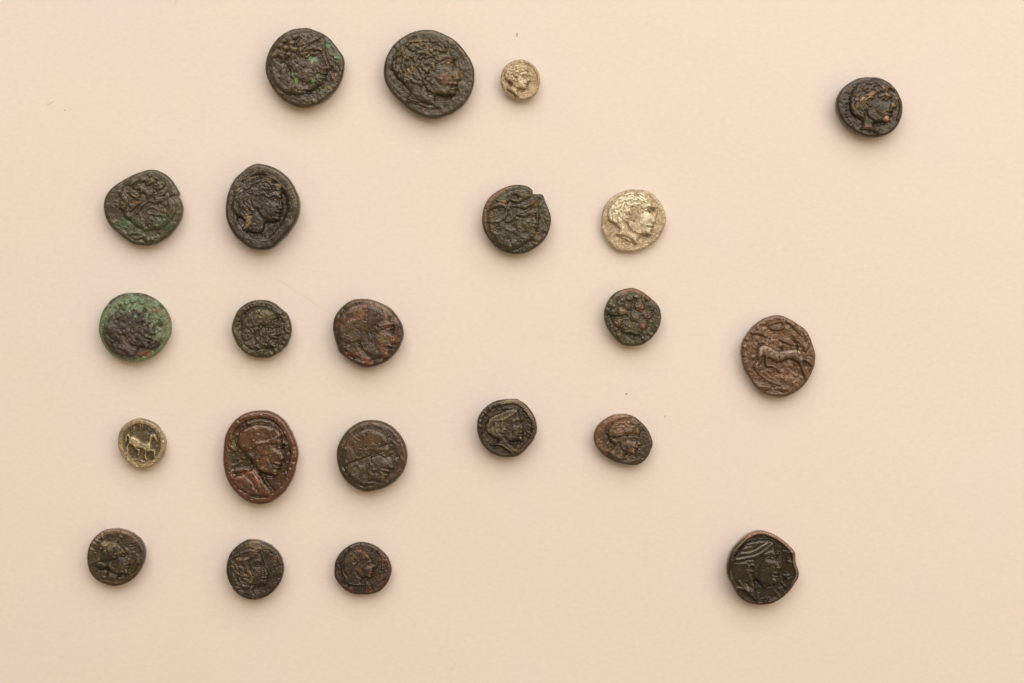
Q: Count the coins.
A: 22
